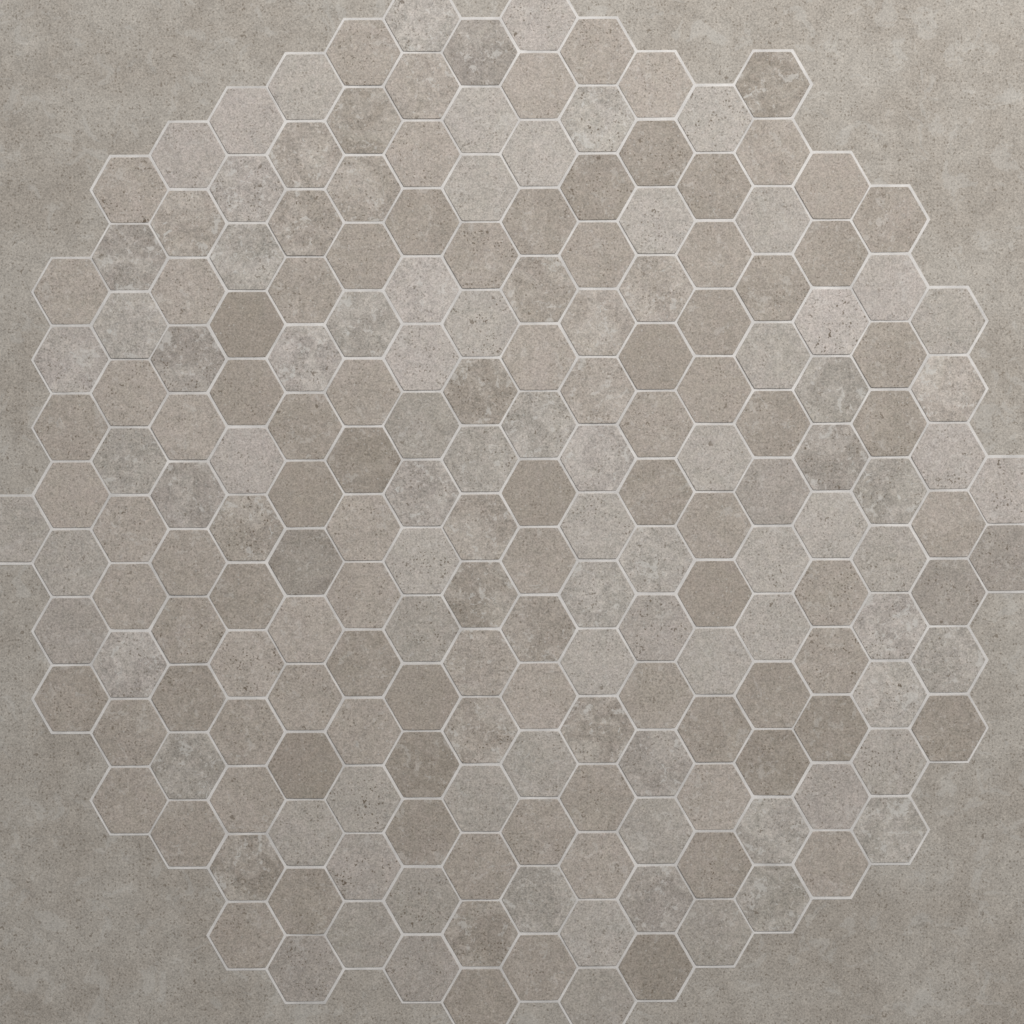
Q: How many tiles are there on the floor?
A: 200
